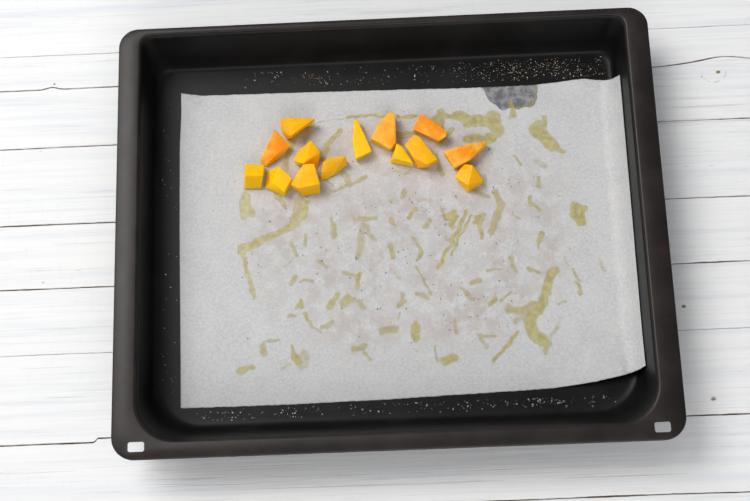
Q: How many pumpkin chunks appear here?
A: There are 14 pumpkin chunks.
